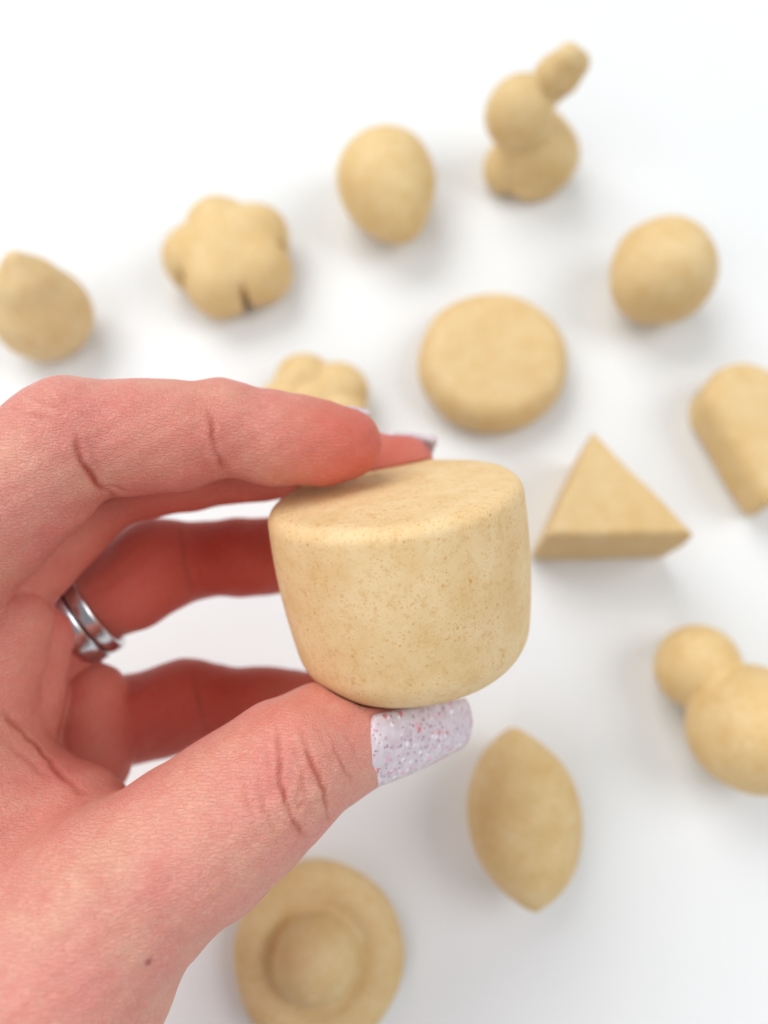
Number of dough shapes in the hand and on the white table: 13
